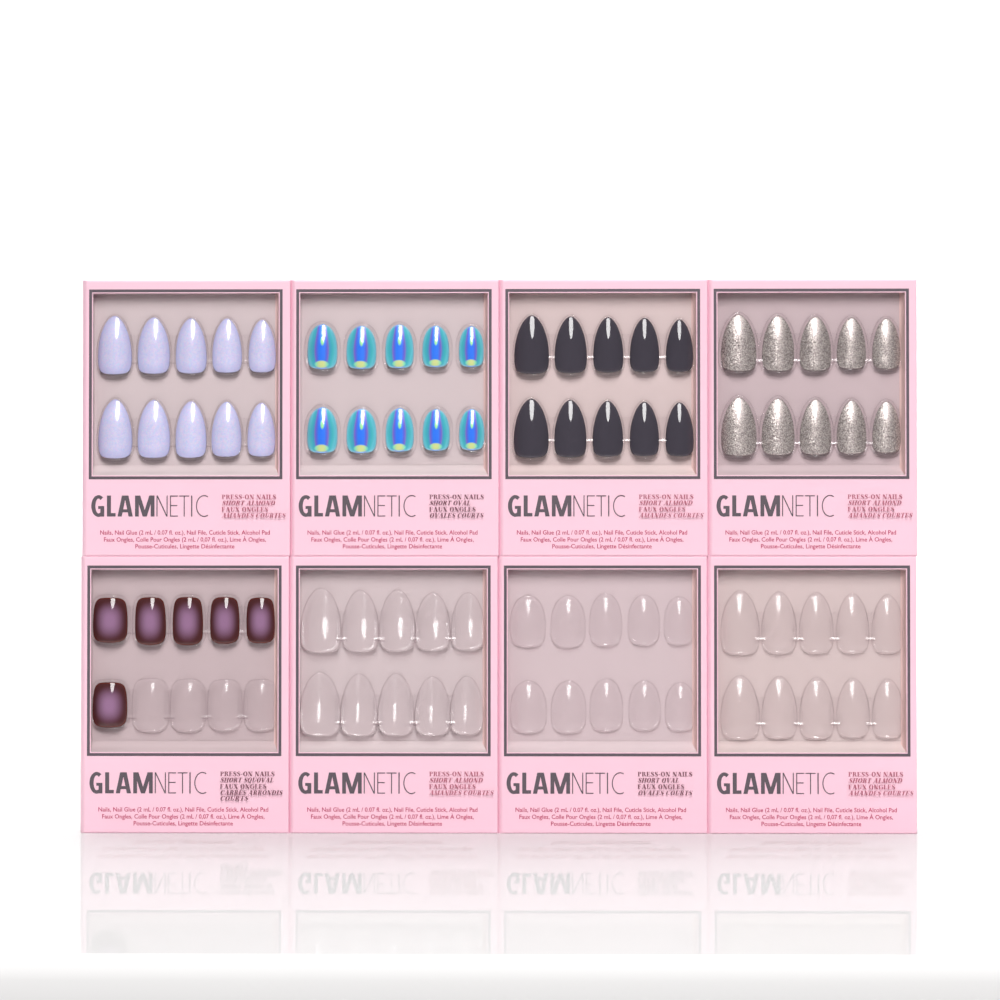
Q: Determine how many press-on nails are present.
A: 46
